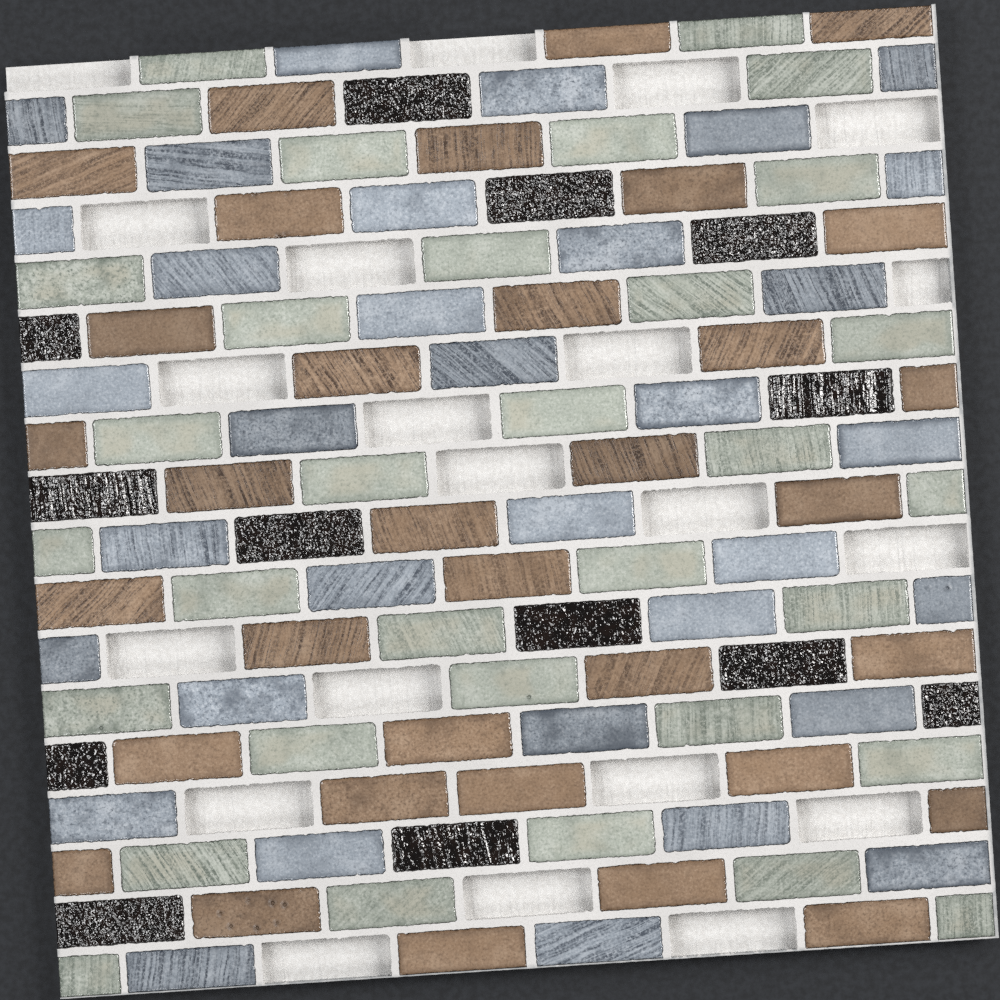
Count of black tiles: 13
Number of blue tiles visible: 34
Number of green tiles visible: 33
